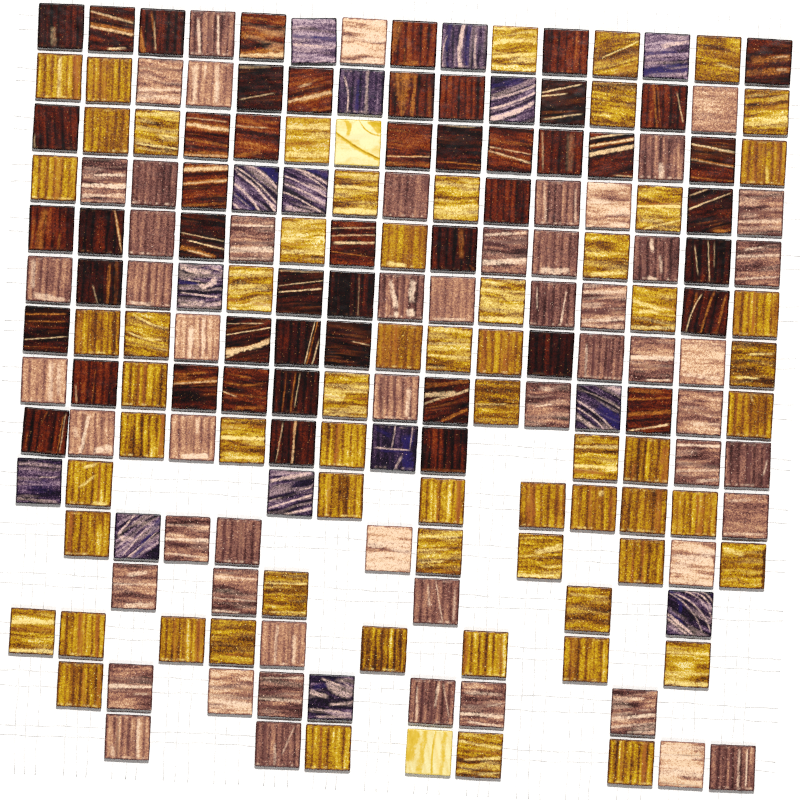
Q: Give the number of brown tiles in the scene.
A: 49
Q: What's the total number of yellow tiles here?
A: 65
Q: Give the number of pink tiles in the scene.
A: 55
